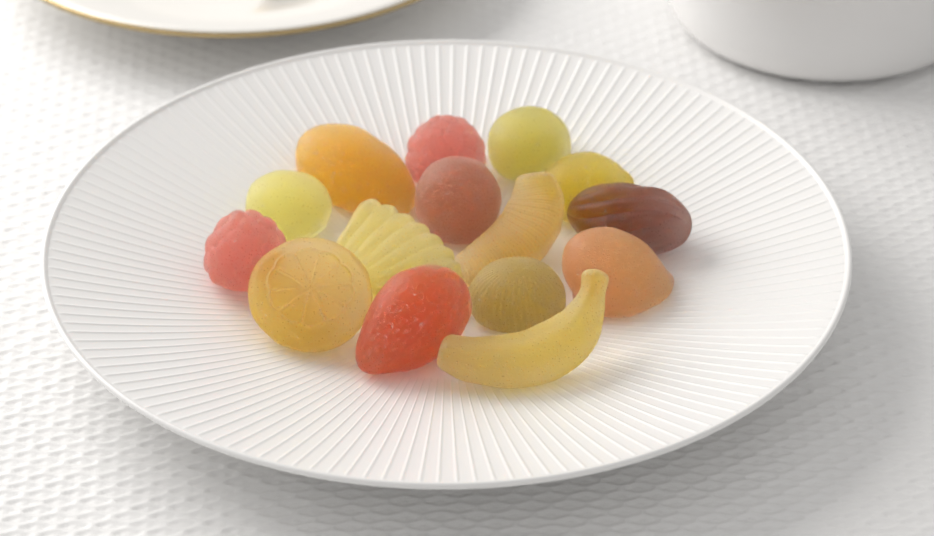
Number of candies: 15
